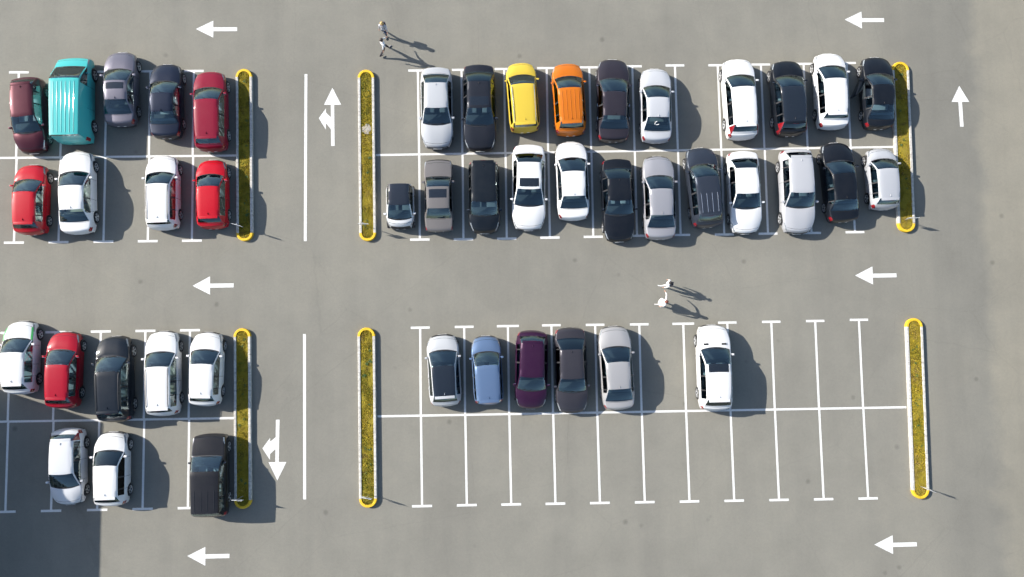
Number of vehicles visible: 45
